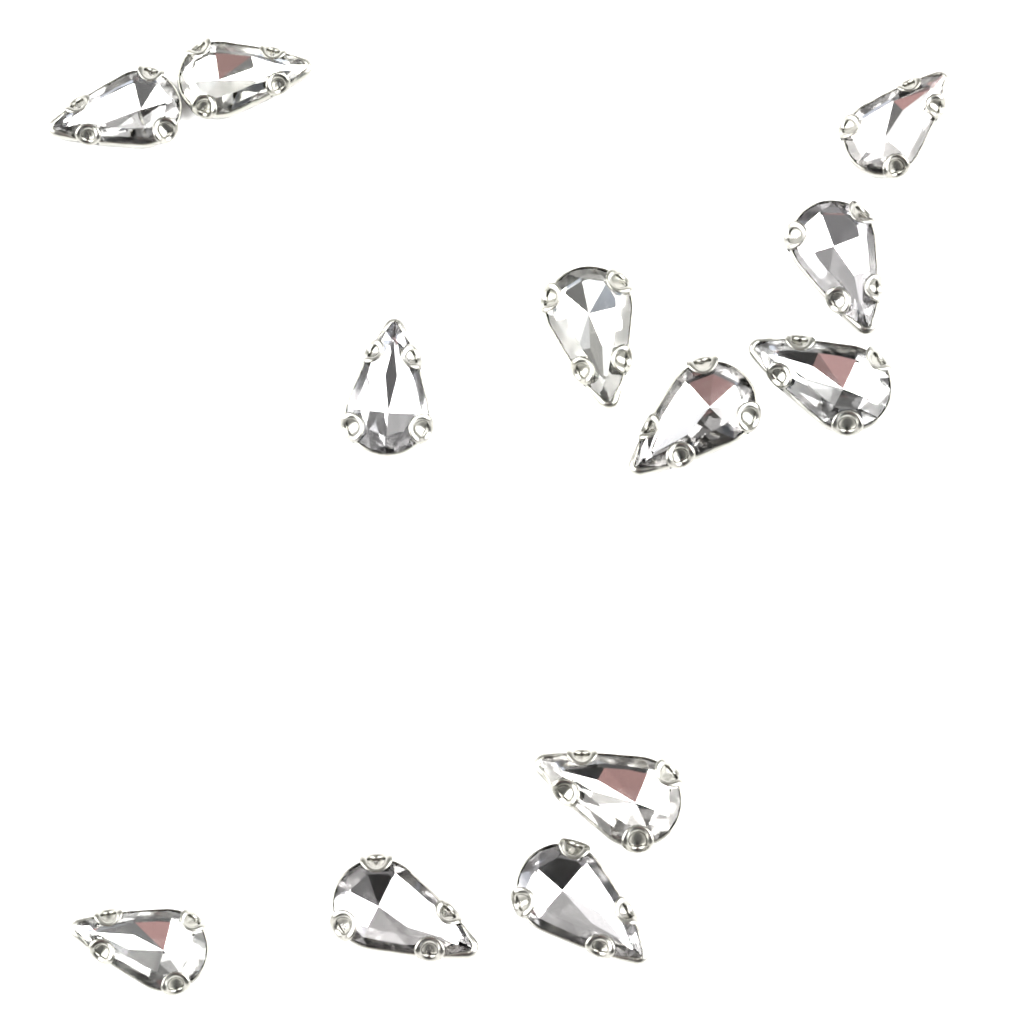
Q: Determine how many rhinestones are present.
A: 12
